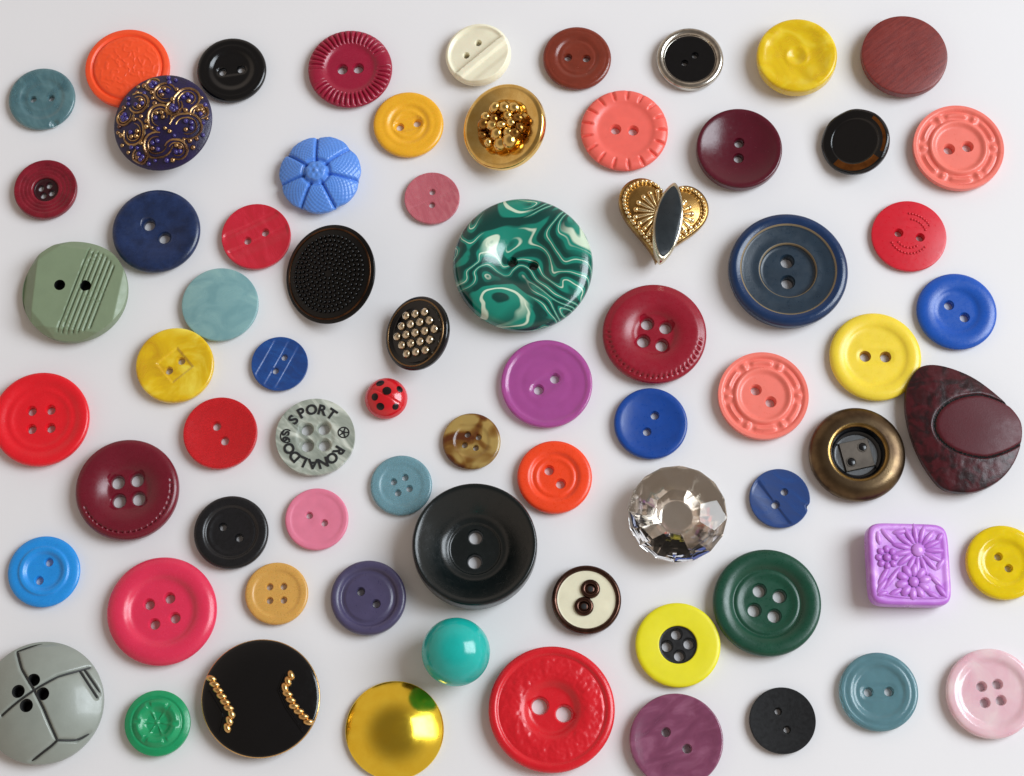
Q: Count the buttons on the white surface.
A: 71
